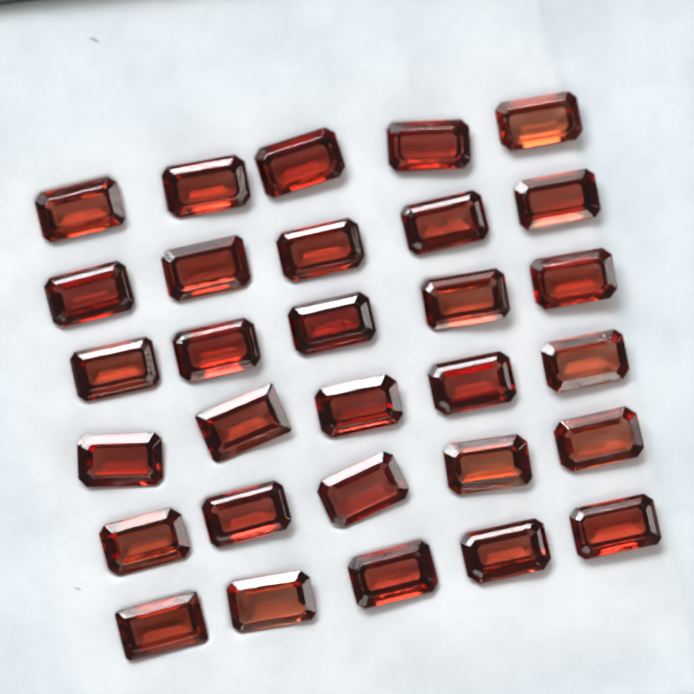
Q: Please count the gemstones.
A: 30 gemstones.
